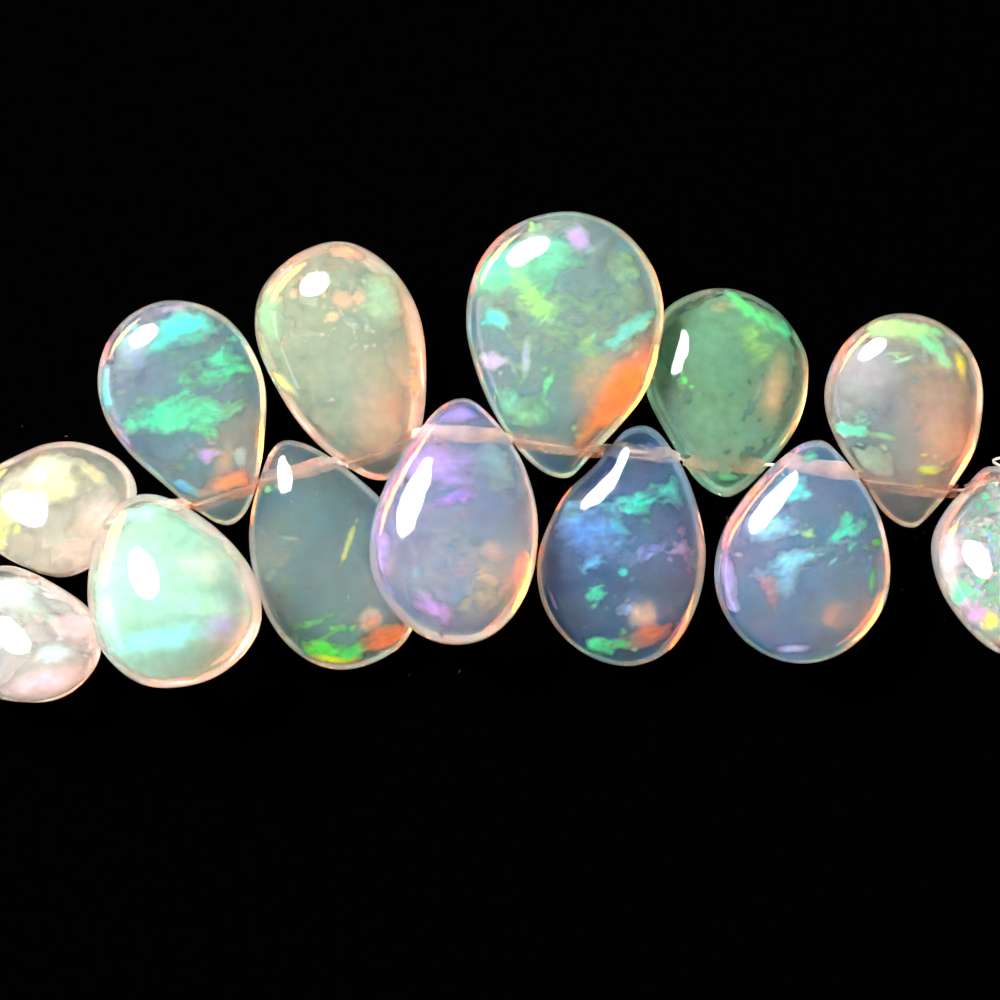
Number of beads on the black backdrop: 13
